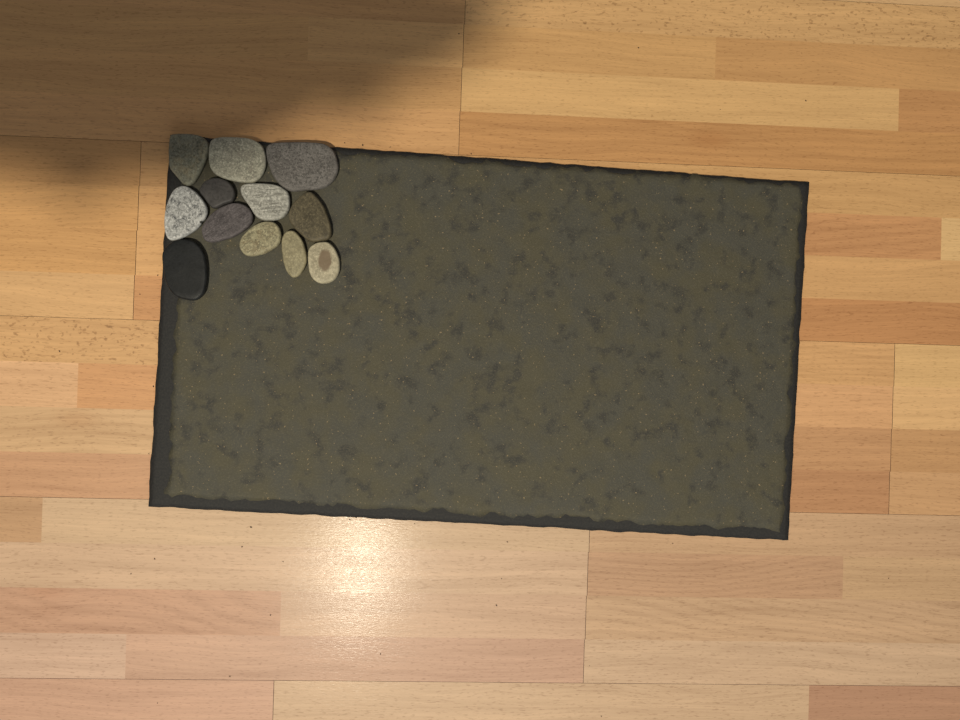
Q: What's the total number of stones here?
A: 12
